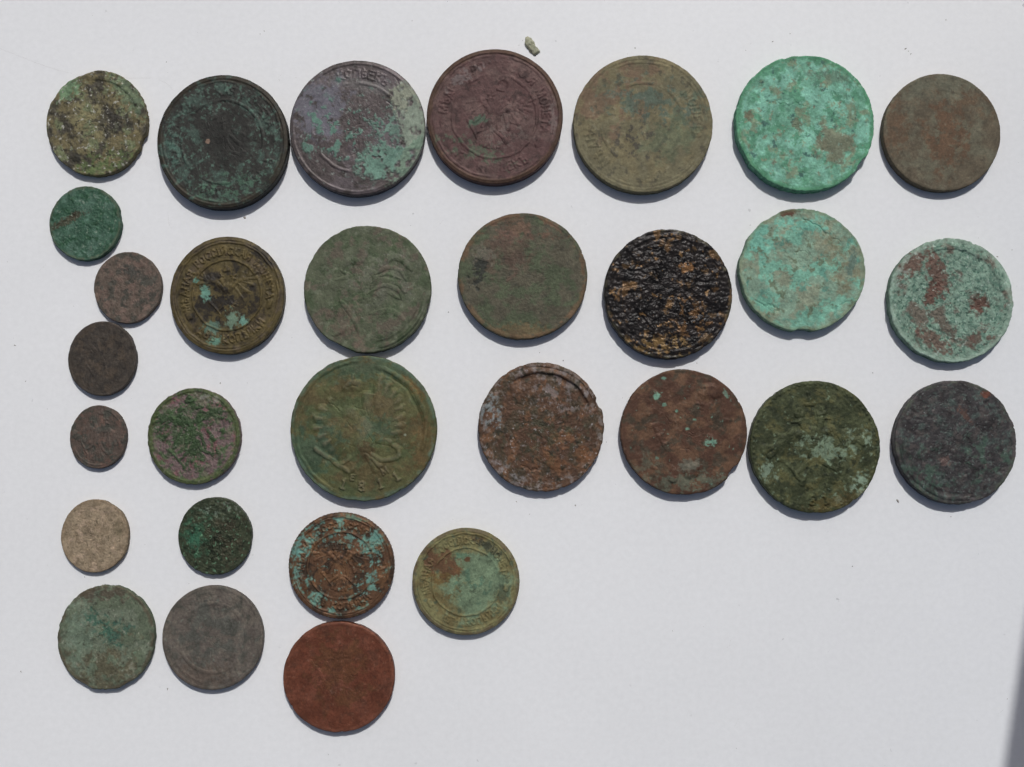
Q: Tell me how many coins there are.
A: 30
